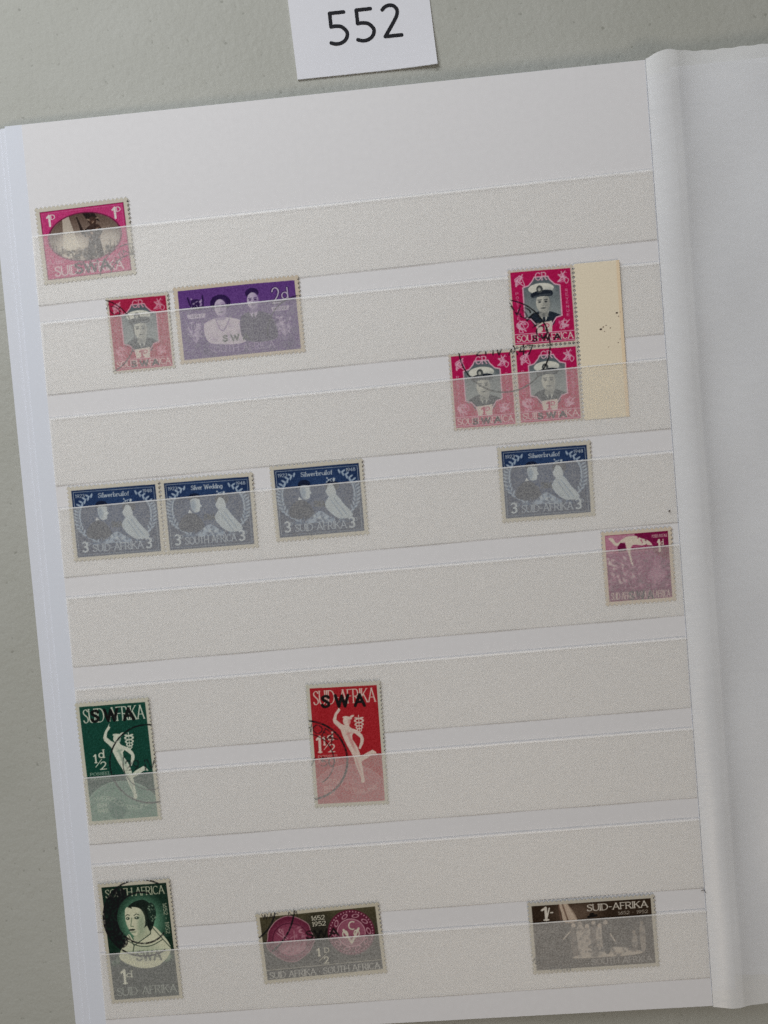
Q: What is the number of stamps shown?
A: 16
